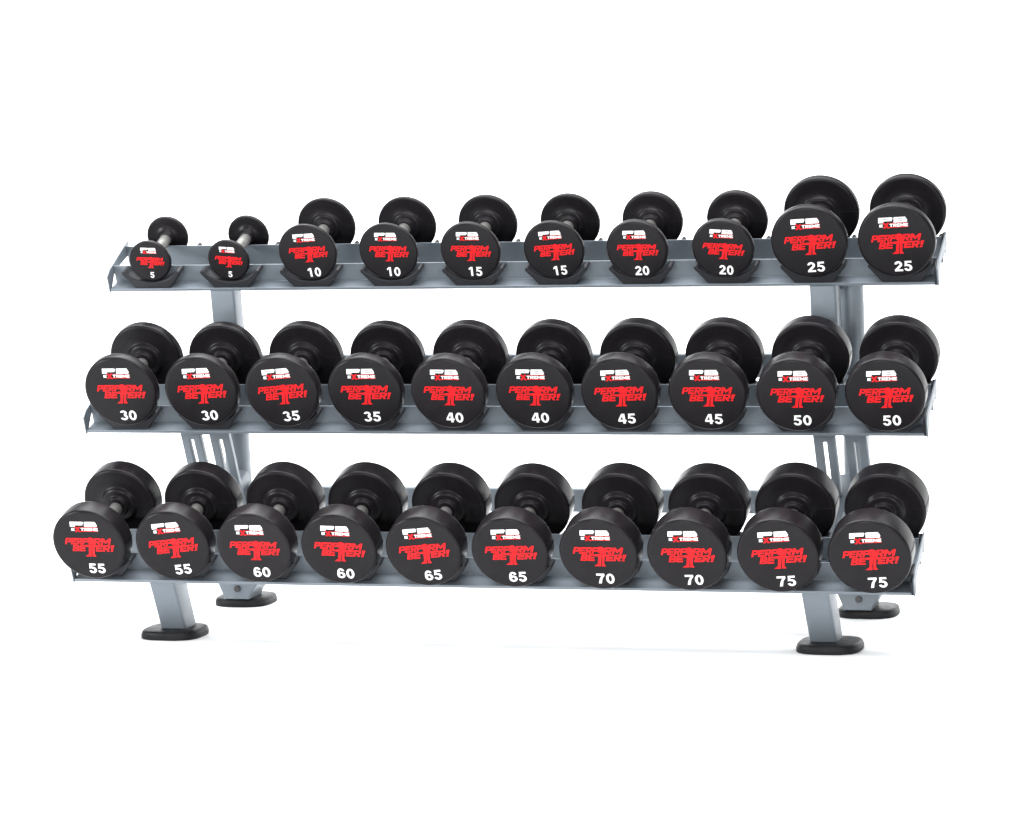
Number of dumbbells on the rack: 30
